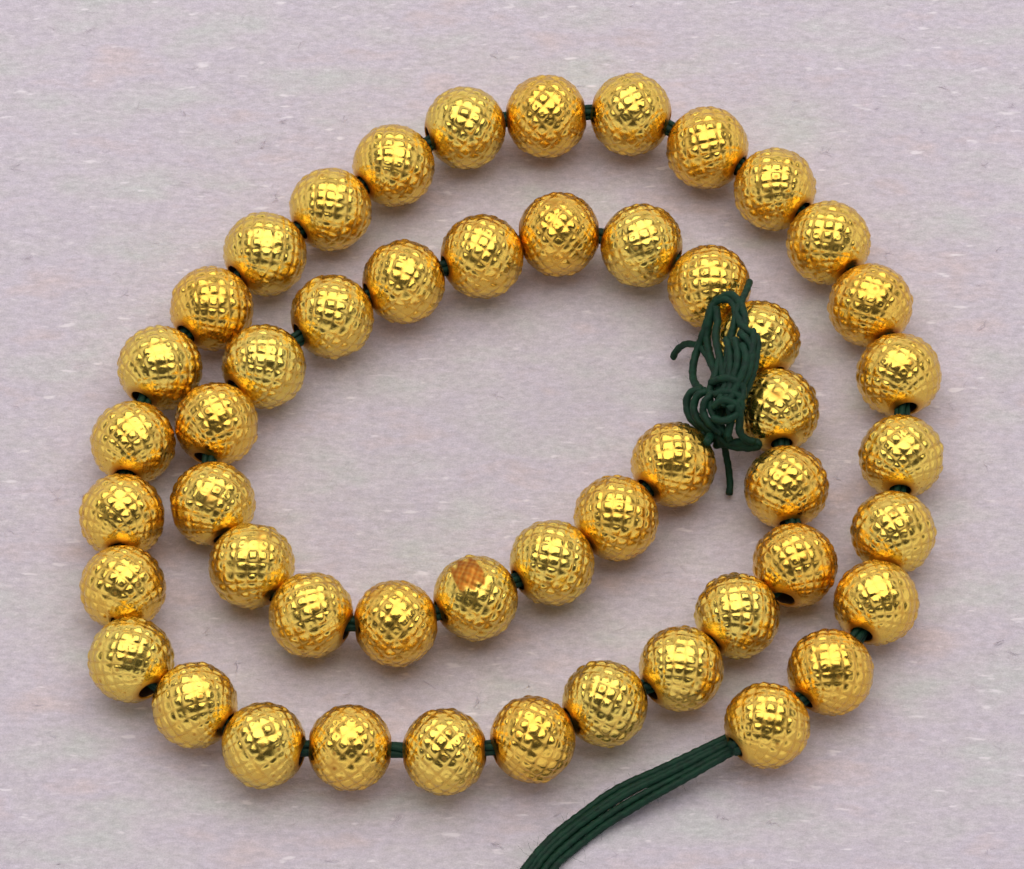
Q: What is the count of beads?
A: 50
